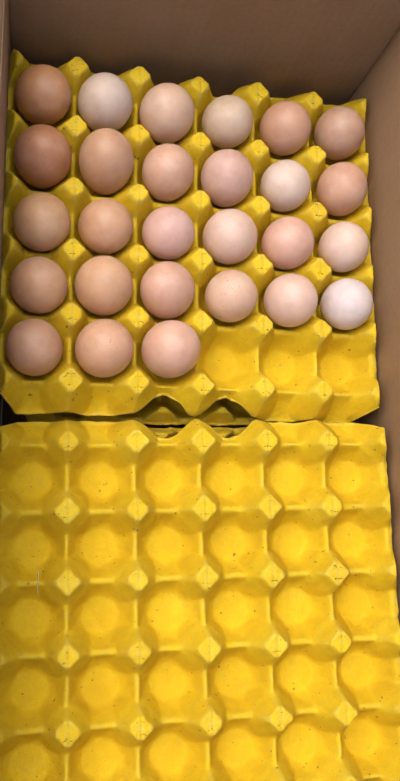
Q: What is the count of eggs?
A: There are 27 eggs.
